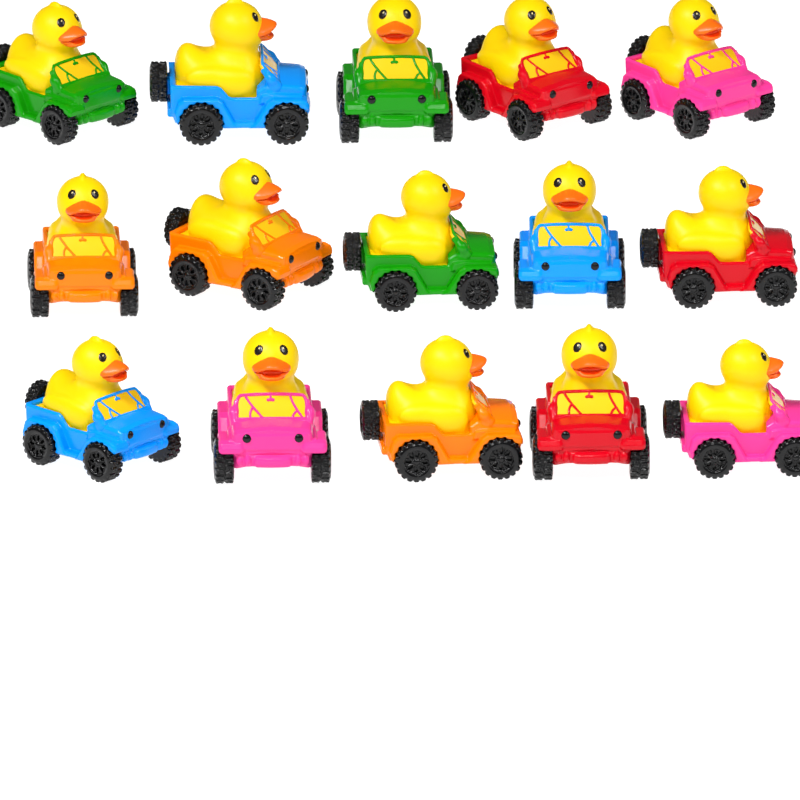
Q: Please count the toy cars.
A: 15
